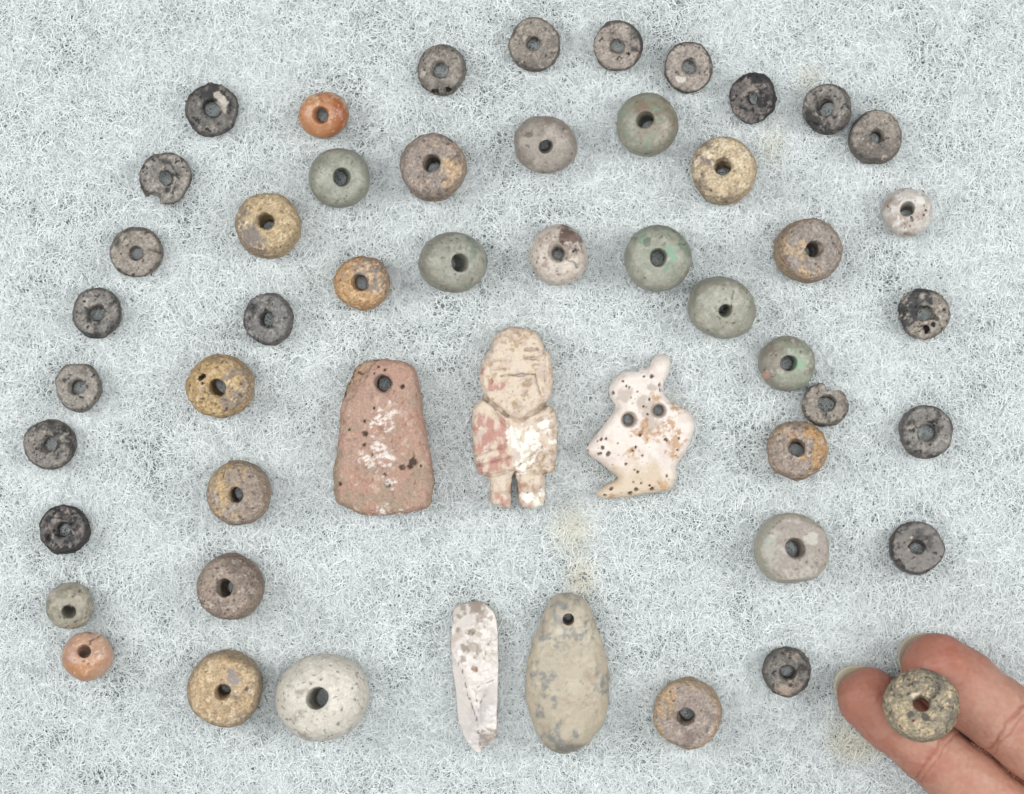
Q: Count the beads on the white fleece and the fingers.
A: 46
